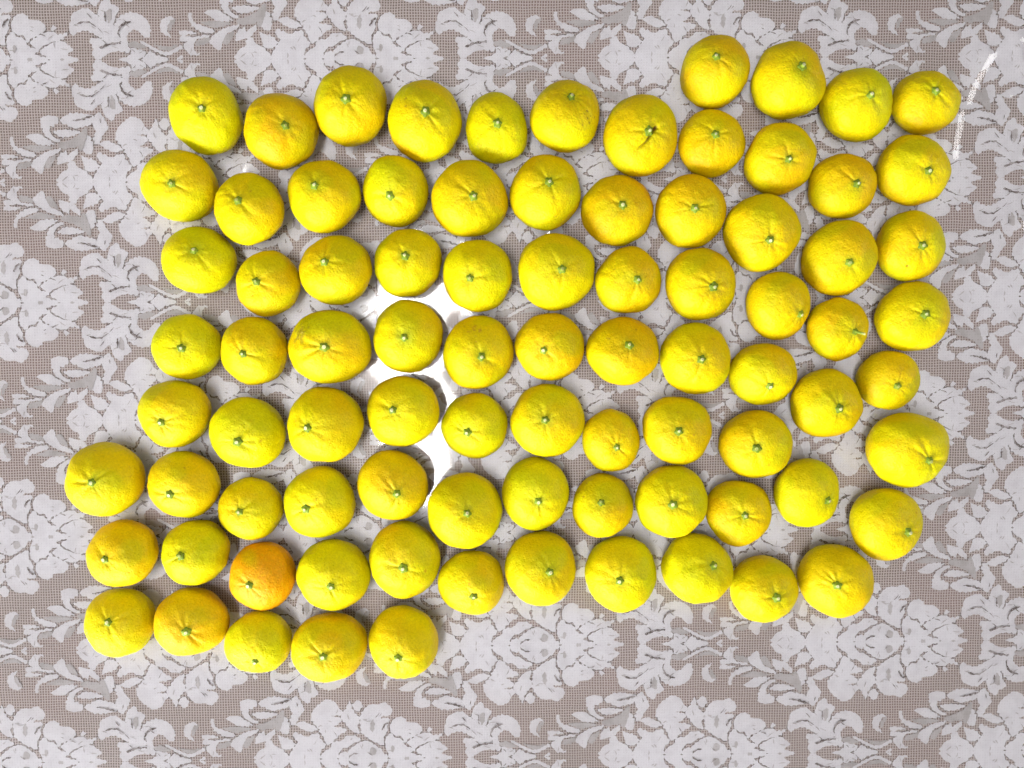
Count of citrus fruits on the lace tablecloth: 86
